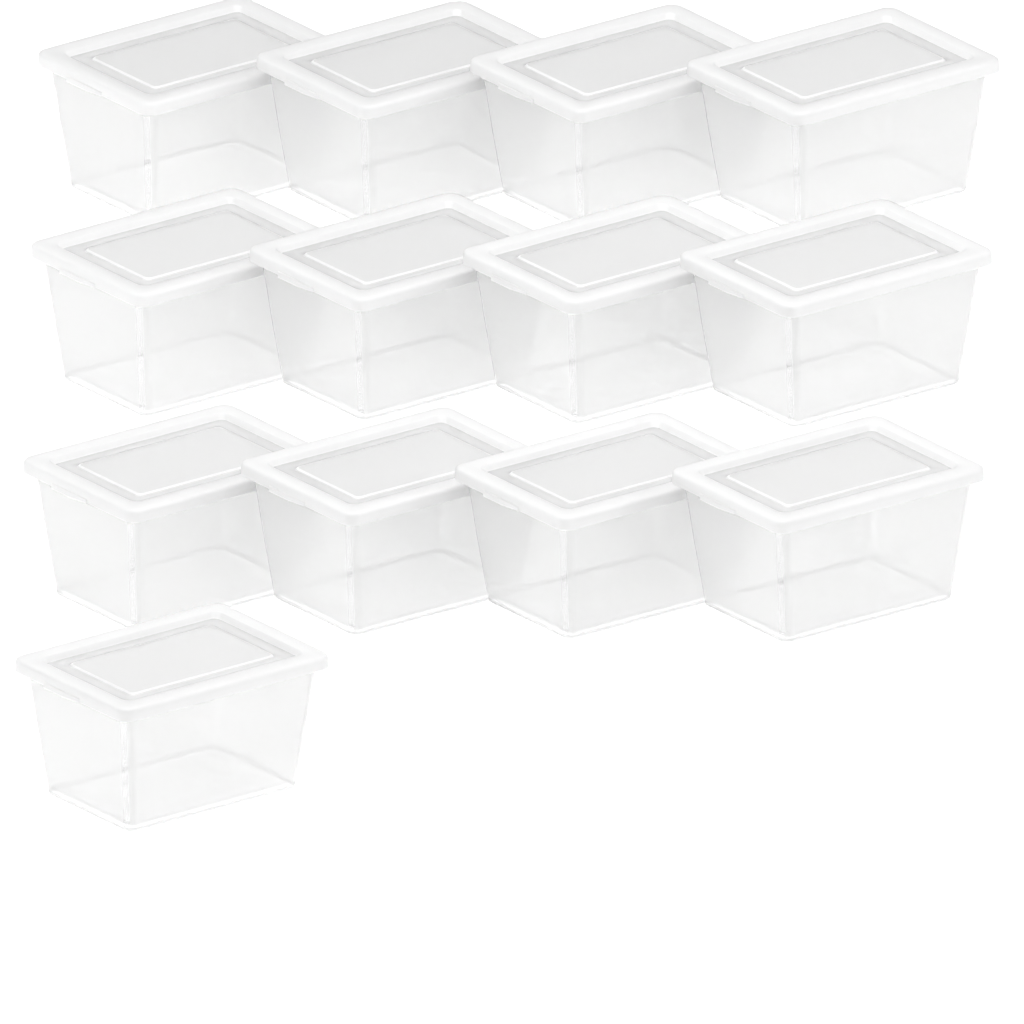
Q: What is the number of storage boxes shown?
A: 13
